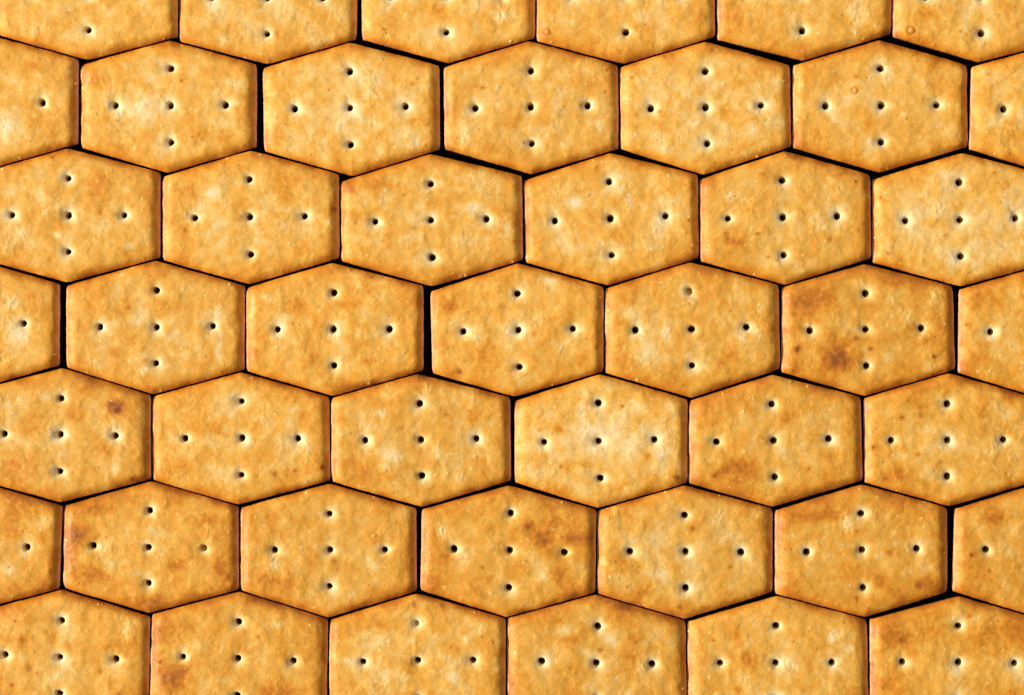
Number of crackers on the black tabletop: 45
